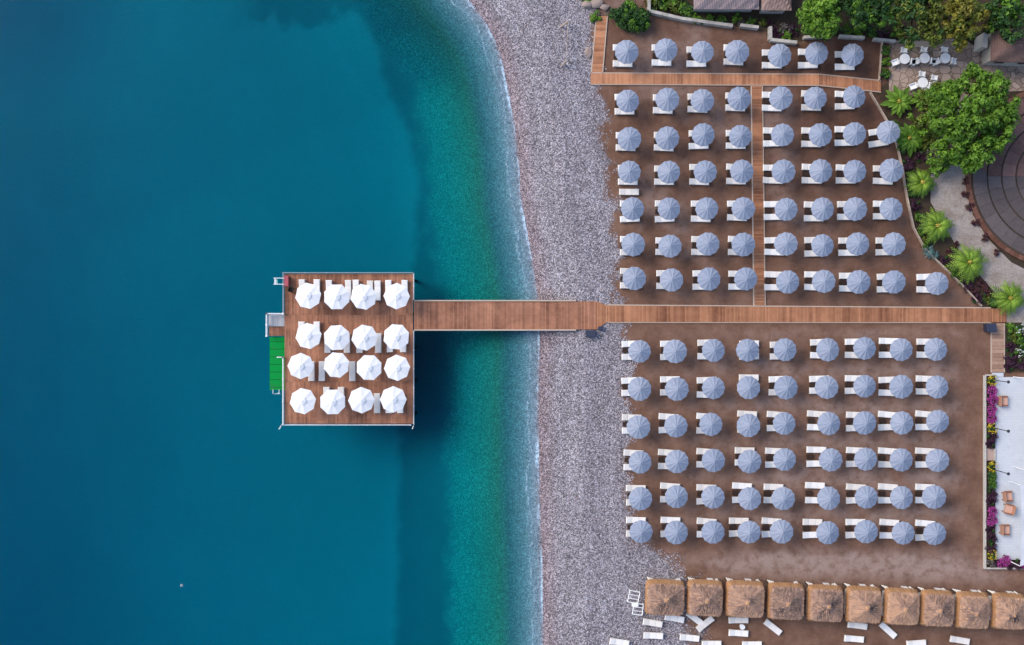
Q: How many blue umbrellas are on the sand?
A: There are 109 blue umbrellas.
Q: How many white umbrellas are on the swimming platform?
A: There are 16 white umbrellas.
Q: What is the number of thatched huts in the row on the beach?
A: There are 10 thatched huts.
